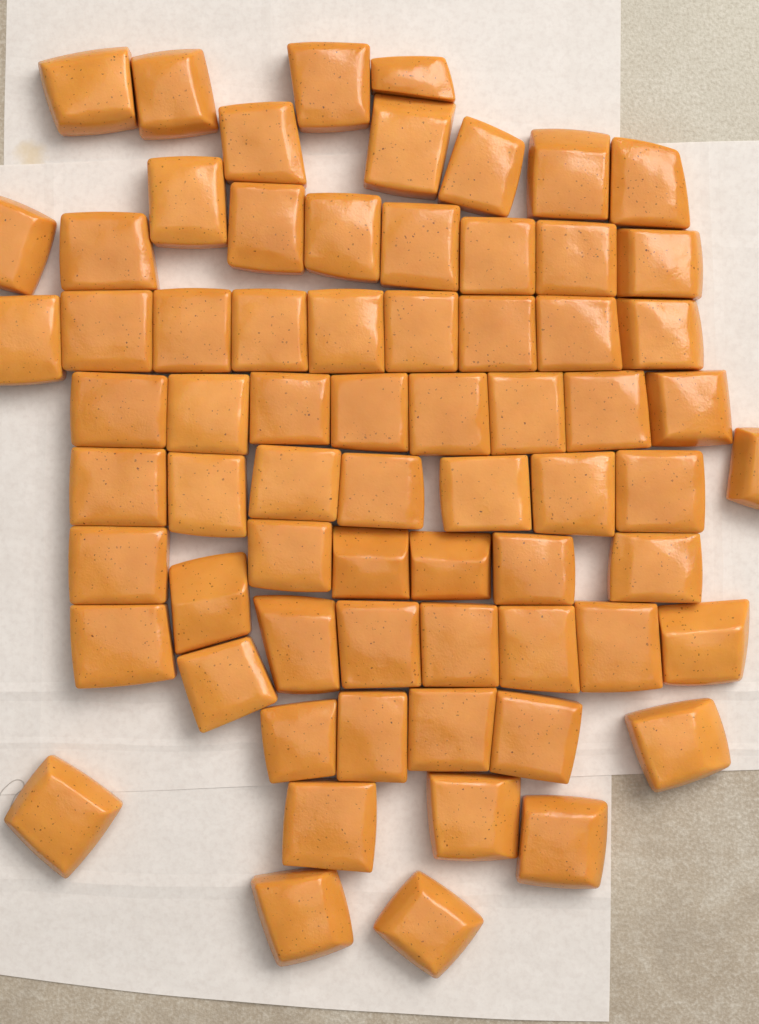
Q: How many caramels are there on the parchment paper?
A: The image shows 69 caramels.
